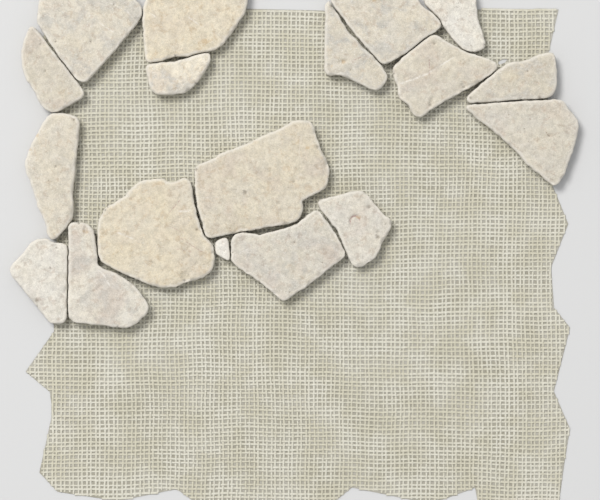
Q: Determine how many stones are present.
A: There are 18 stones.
